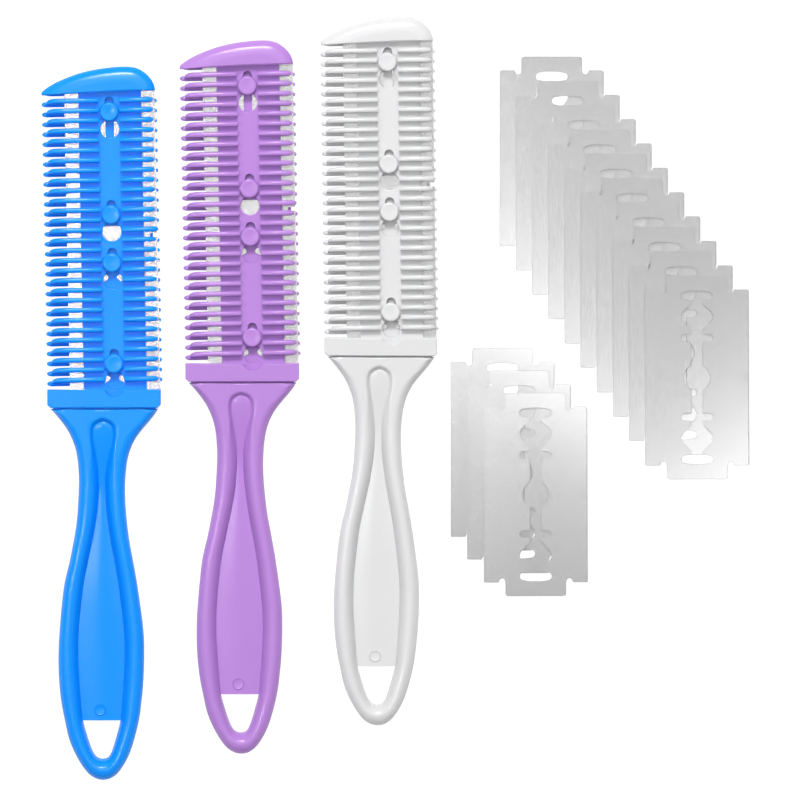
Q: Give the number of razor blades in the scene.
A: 13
